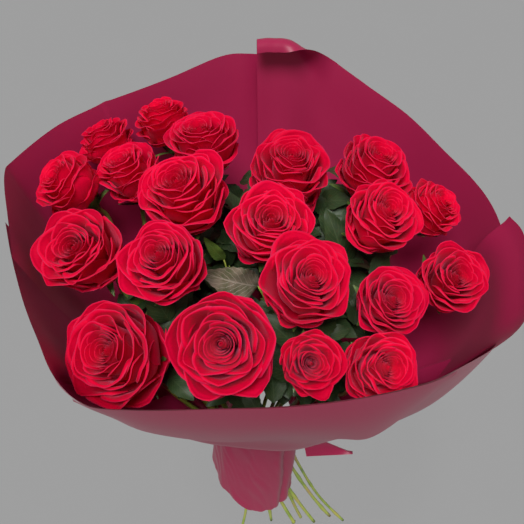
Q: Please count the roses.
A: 20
